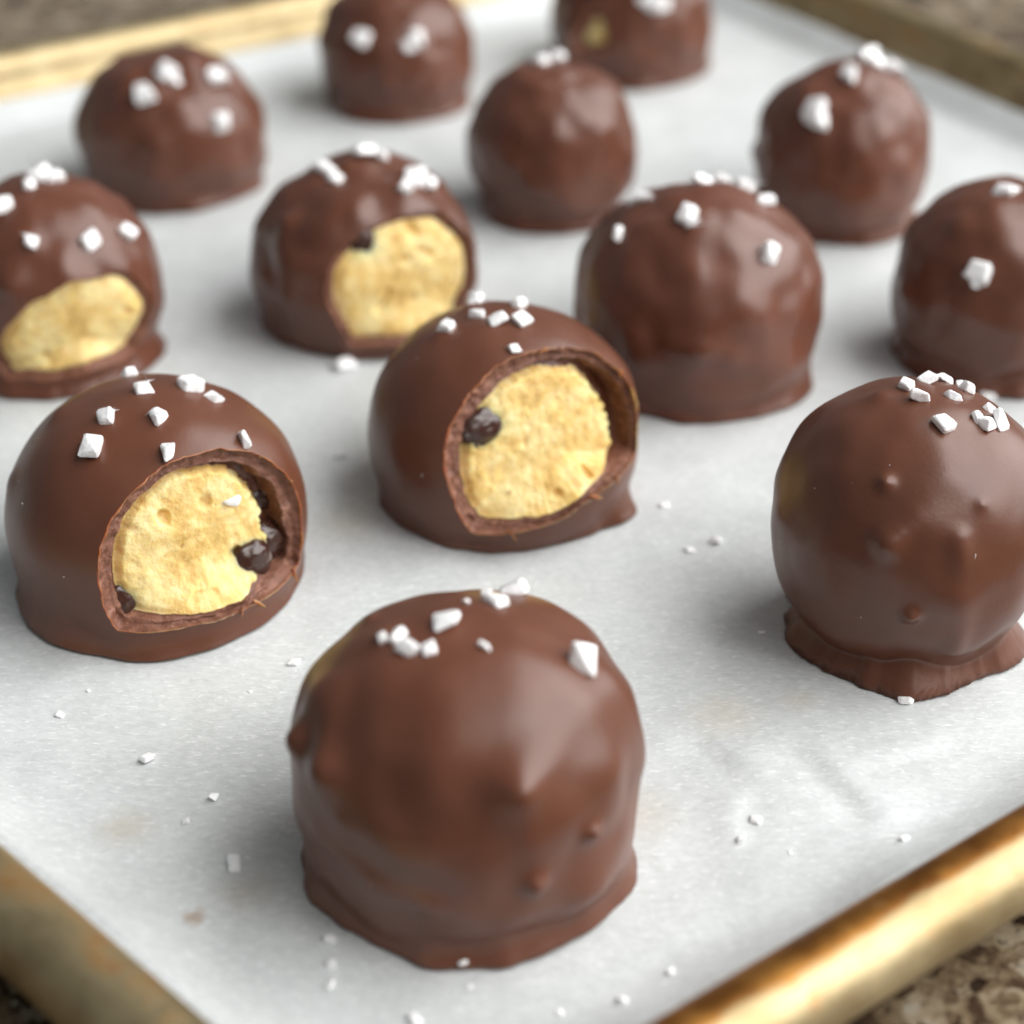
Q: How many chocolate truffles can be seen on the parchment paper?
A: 13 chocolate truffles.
